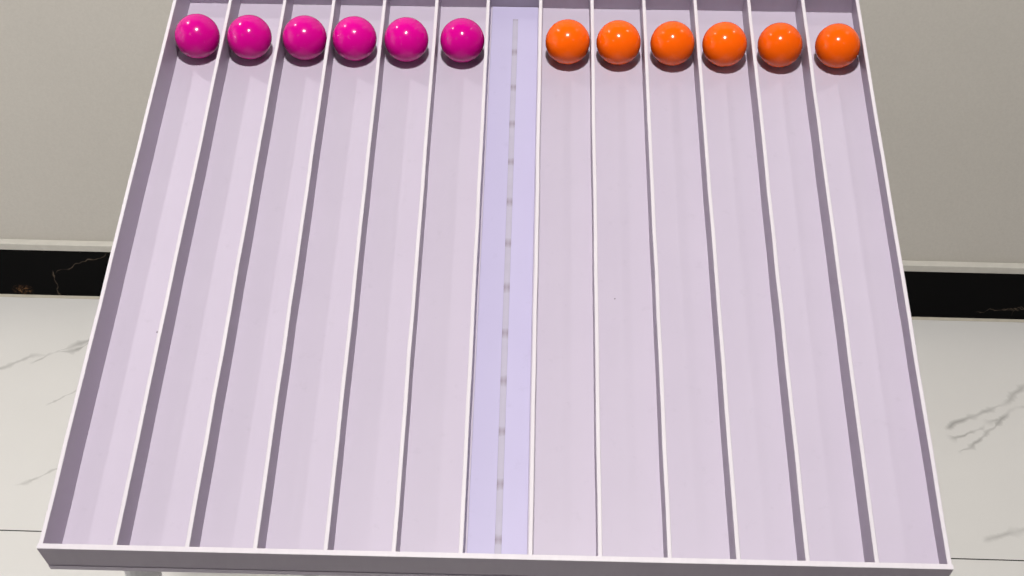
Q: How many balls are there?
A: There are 12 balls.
